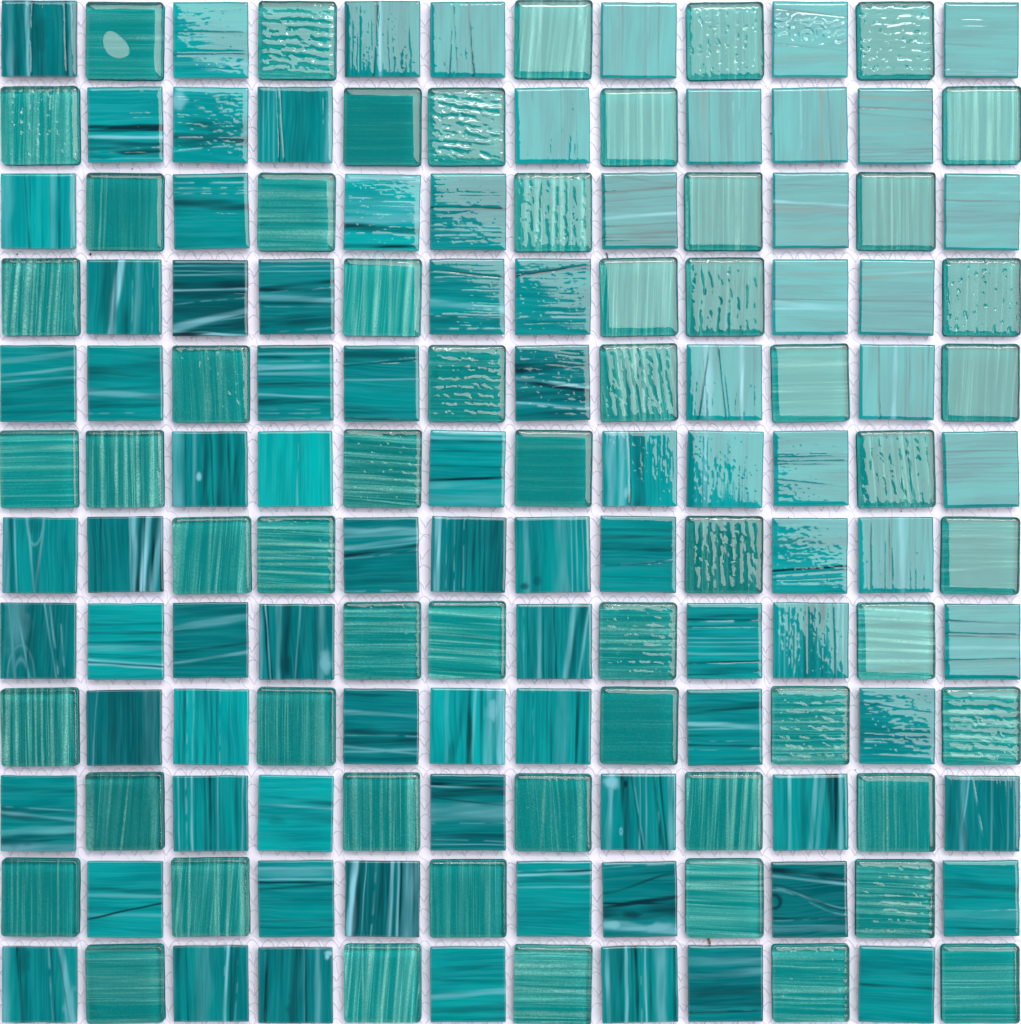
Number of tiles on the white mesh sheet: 144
